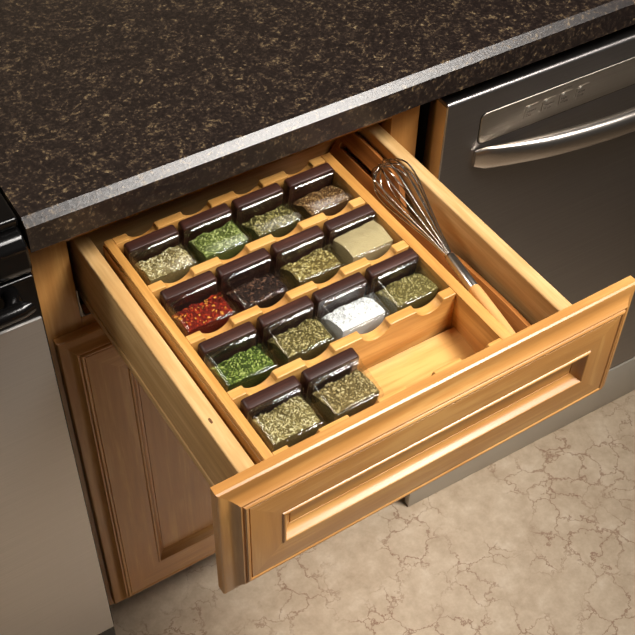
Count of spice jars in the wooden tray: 14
